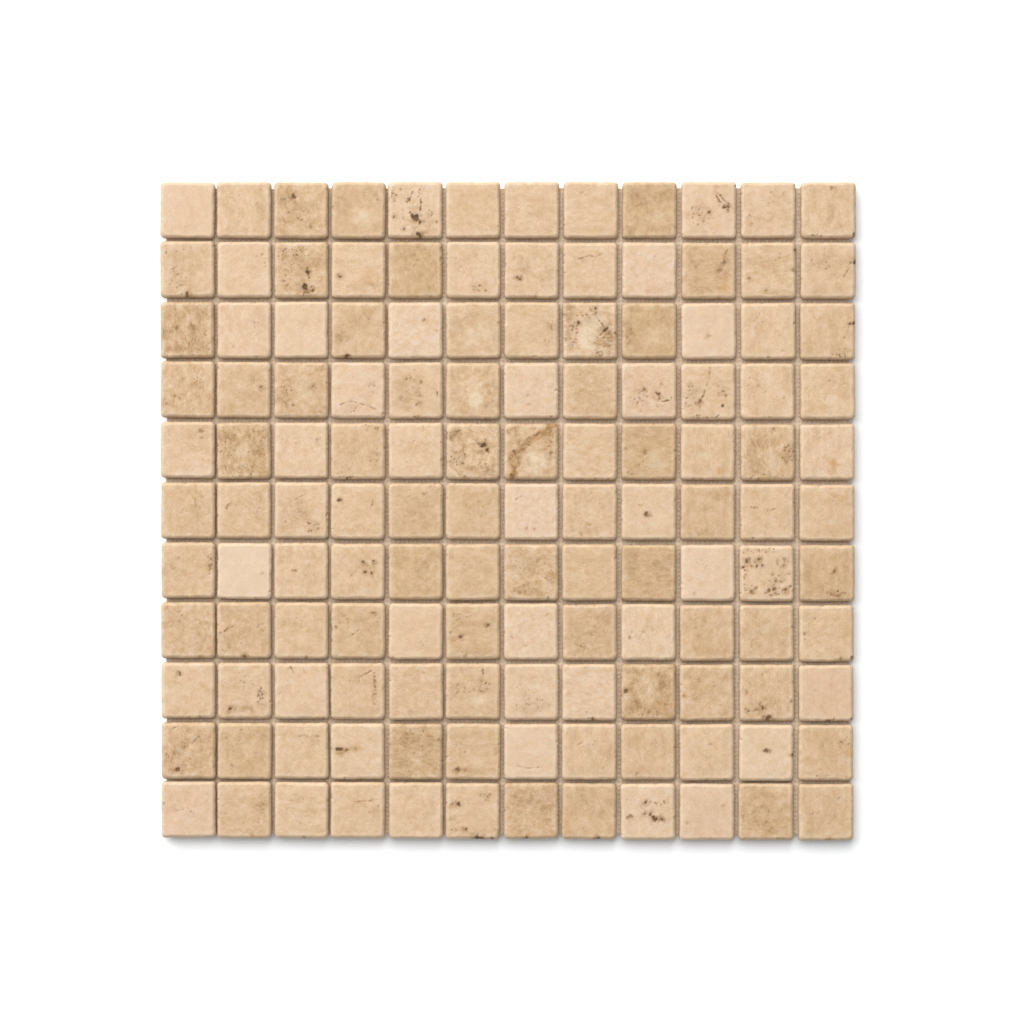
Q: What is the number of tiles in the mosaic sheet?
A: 132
